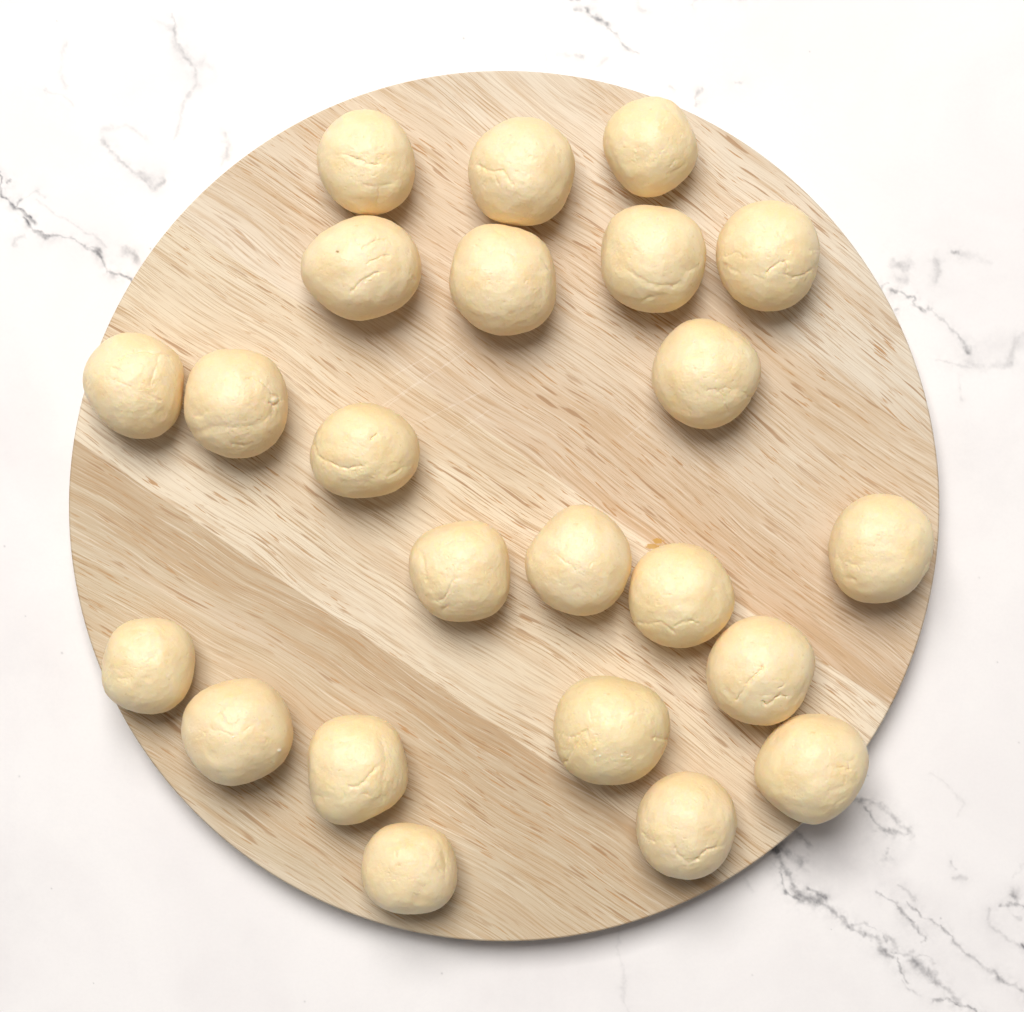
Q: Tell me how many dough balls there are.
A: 23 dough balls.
